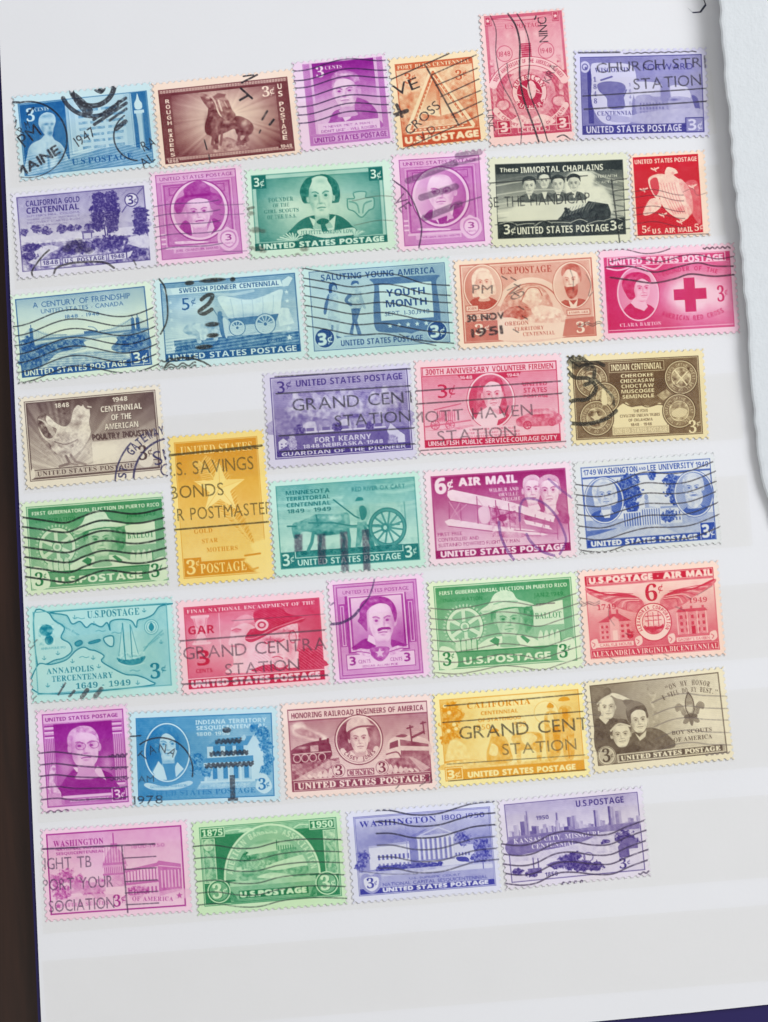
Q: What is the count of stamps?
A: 40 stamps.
